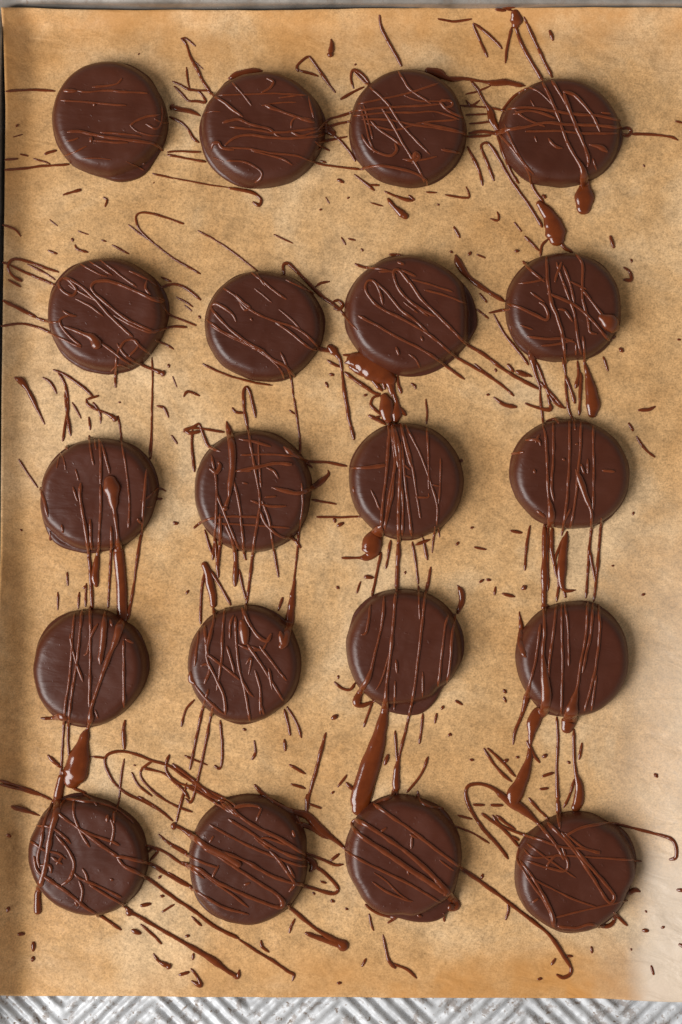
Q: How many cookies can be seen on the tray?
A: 20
